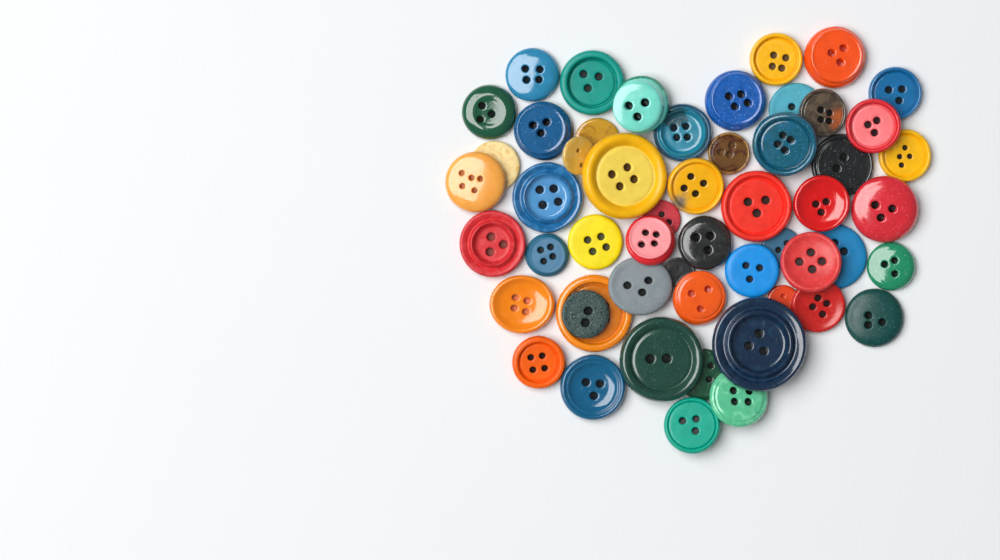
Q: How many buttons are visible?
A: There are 54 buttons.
